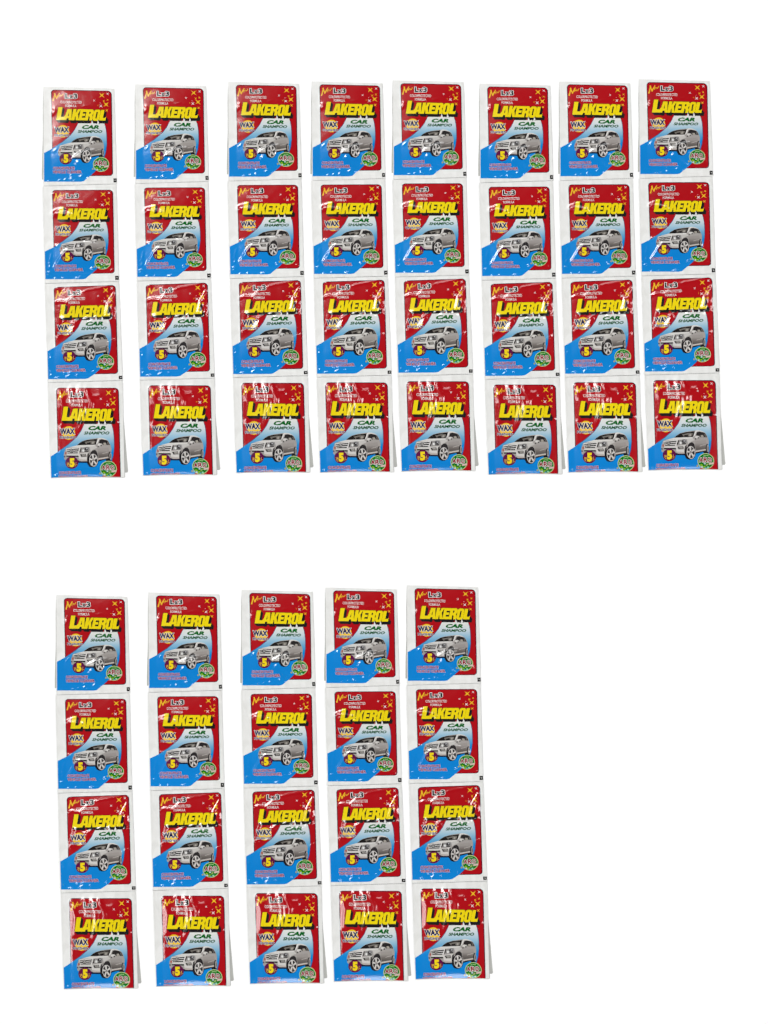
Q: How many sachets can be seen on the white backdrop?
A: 52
